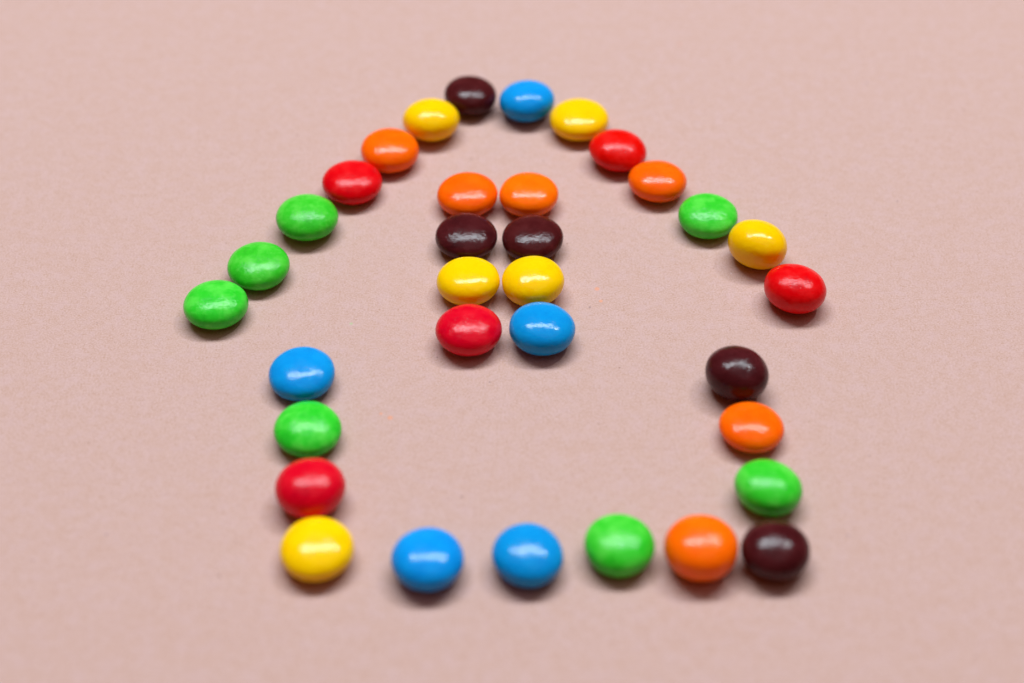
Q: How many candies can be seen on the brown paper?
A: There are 34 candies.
